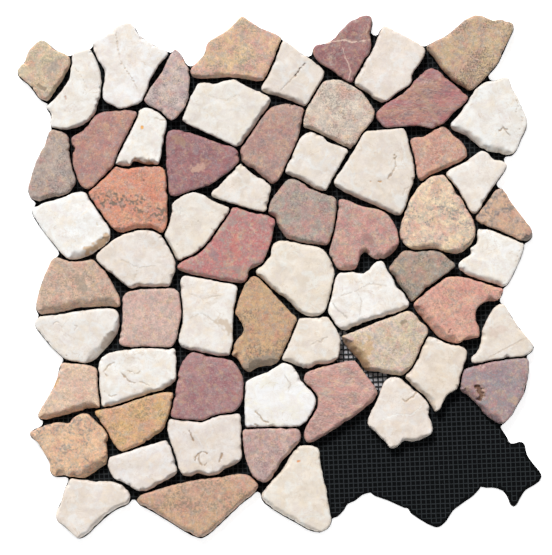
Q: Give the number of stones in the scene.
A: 61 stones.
